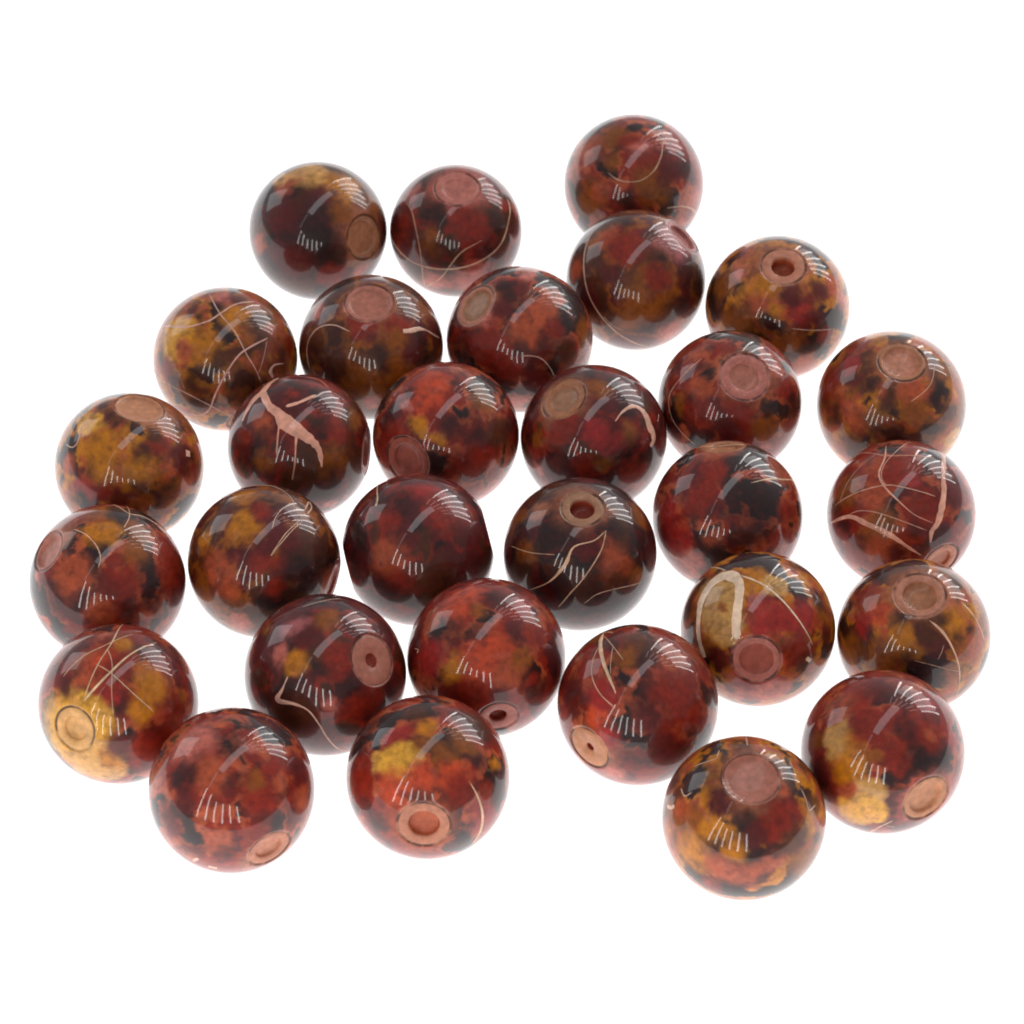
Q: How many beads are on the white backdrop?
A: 30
